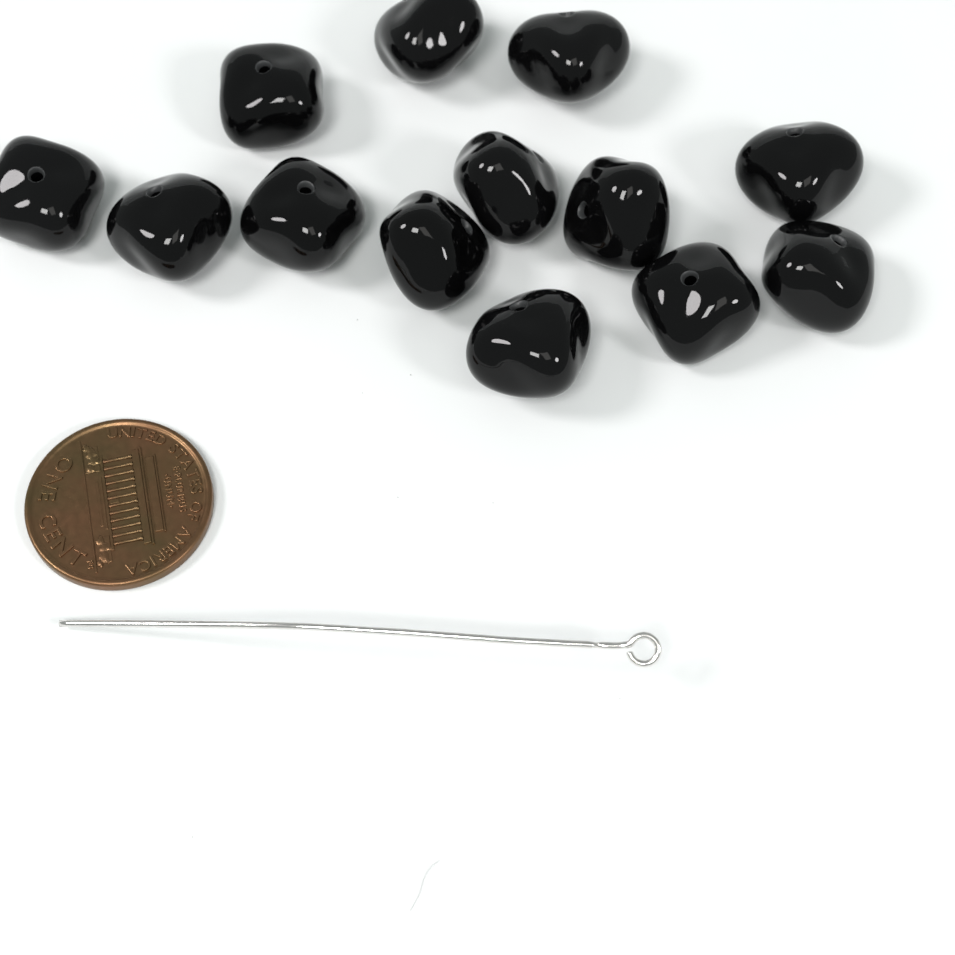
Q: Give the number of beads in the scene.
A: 13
